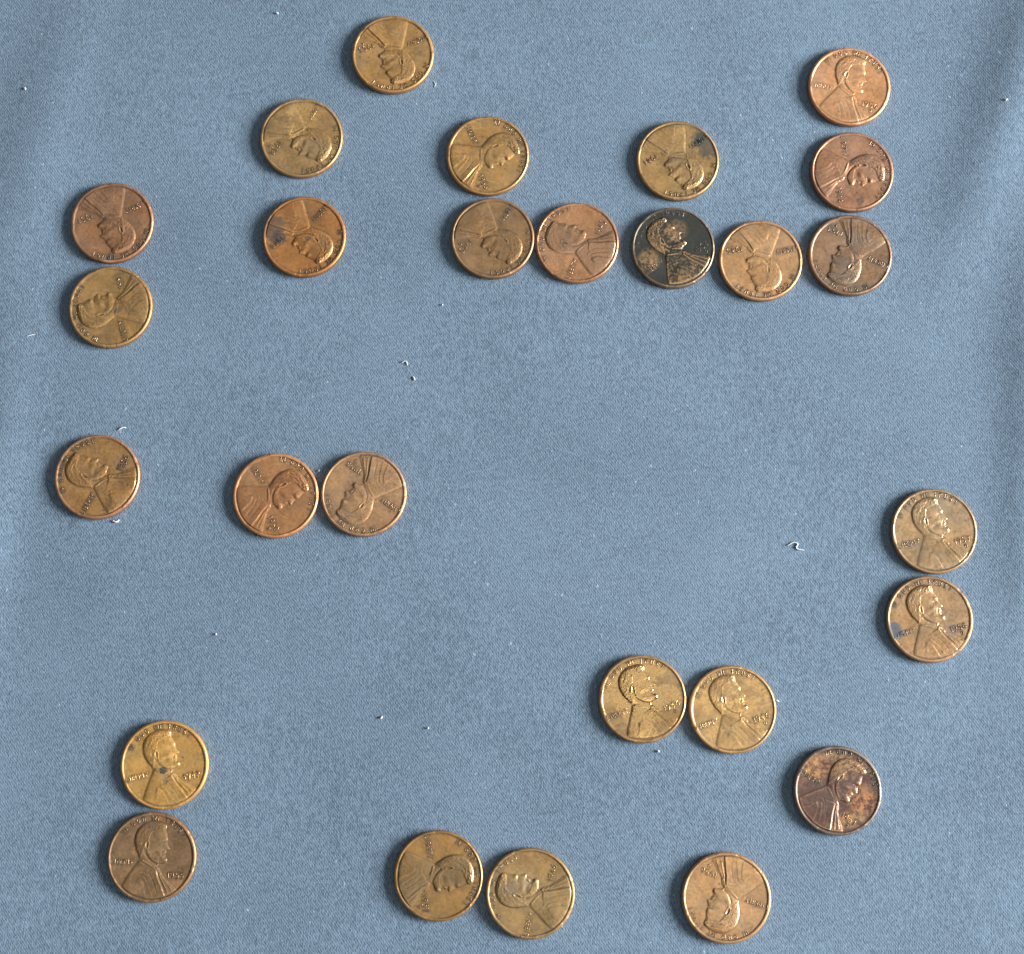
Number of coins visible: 27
